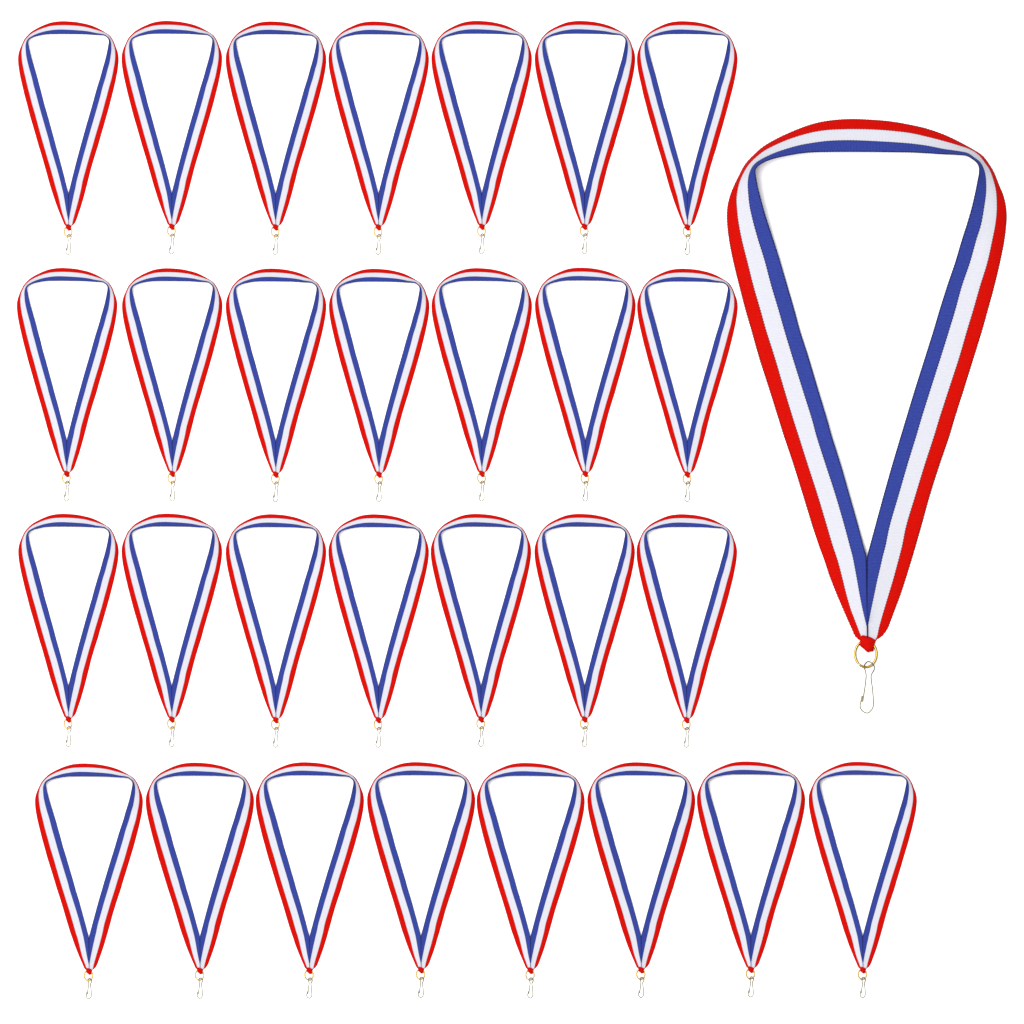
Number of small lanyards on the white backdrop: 29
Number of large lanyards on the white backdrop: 1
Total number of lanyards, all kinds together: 30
